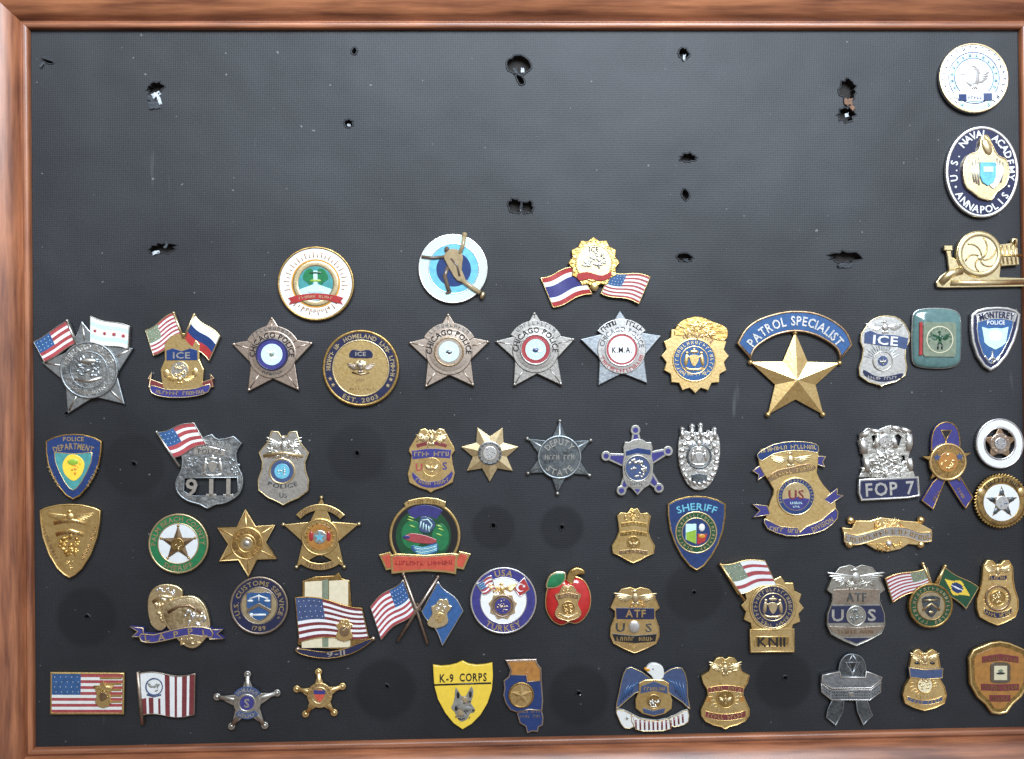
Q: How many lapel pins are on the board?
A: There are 61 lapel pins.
